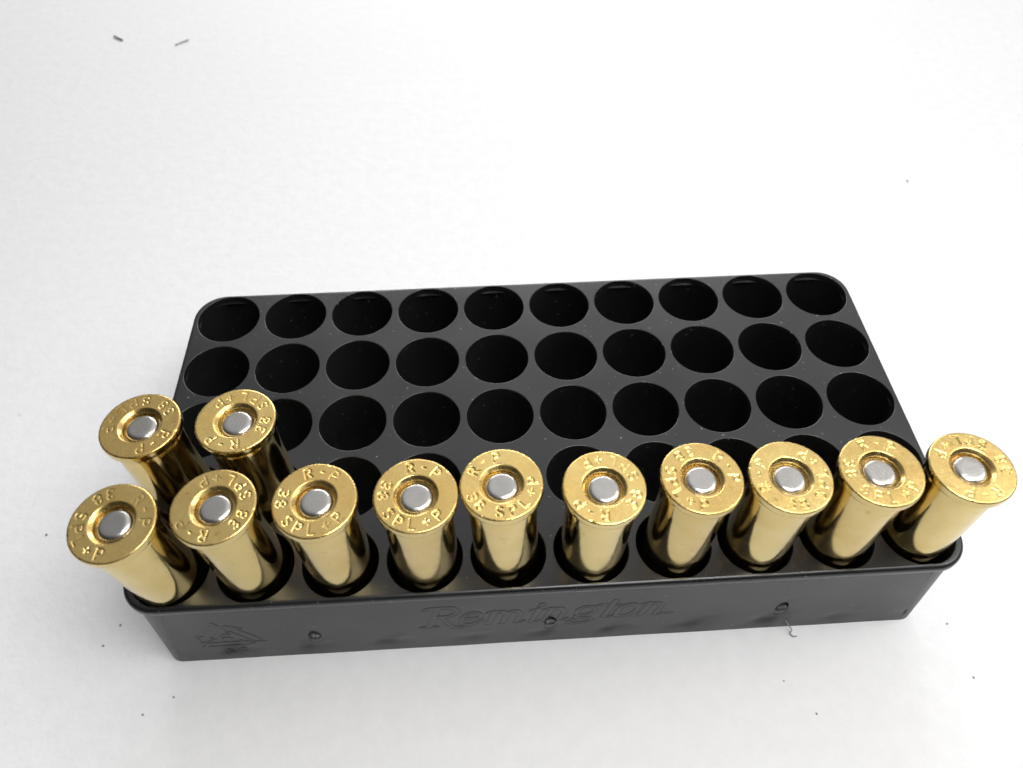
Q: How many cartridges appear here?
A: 12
